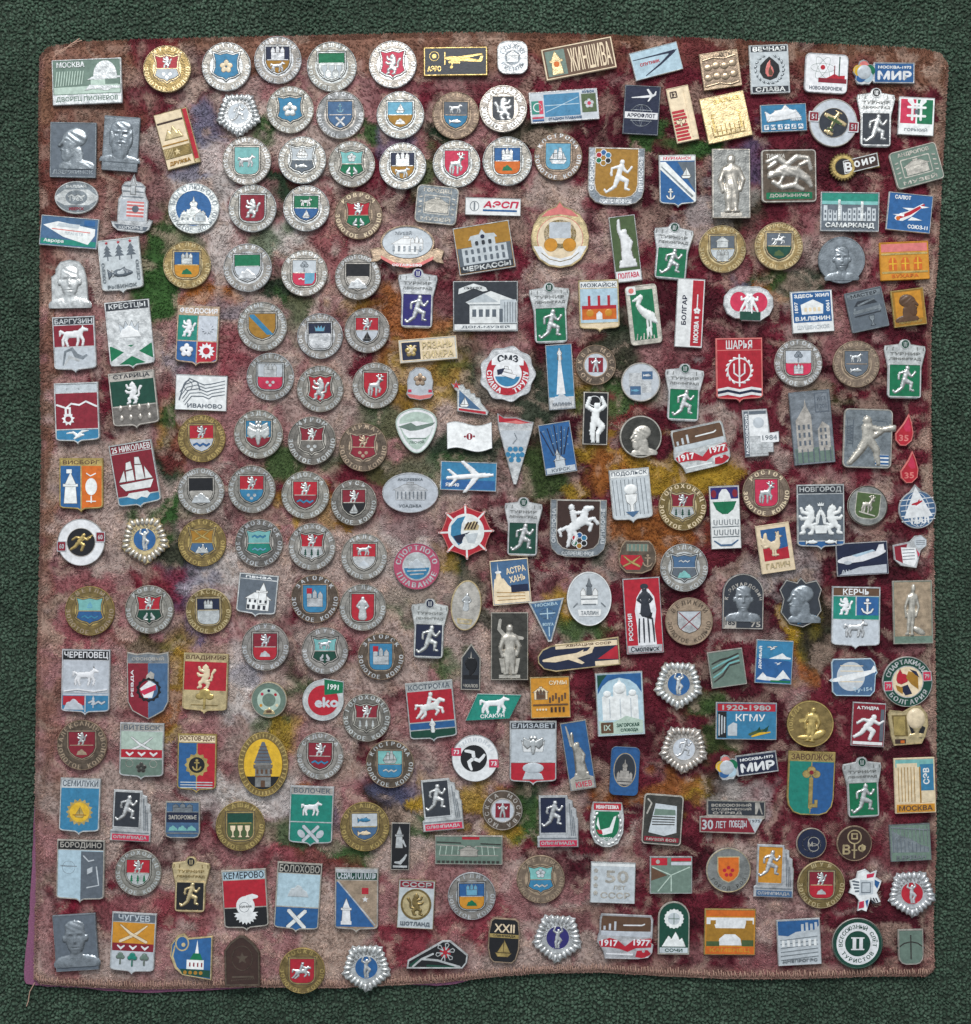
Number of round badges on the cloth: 87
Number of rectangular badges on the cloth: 69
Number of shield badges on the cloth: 33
